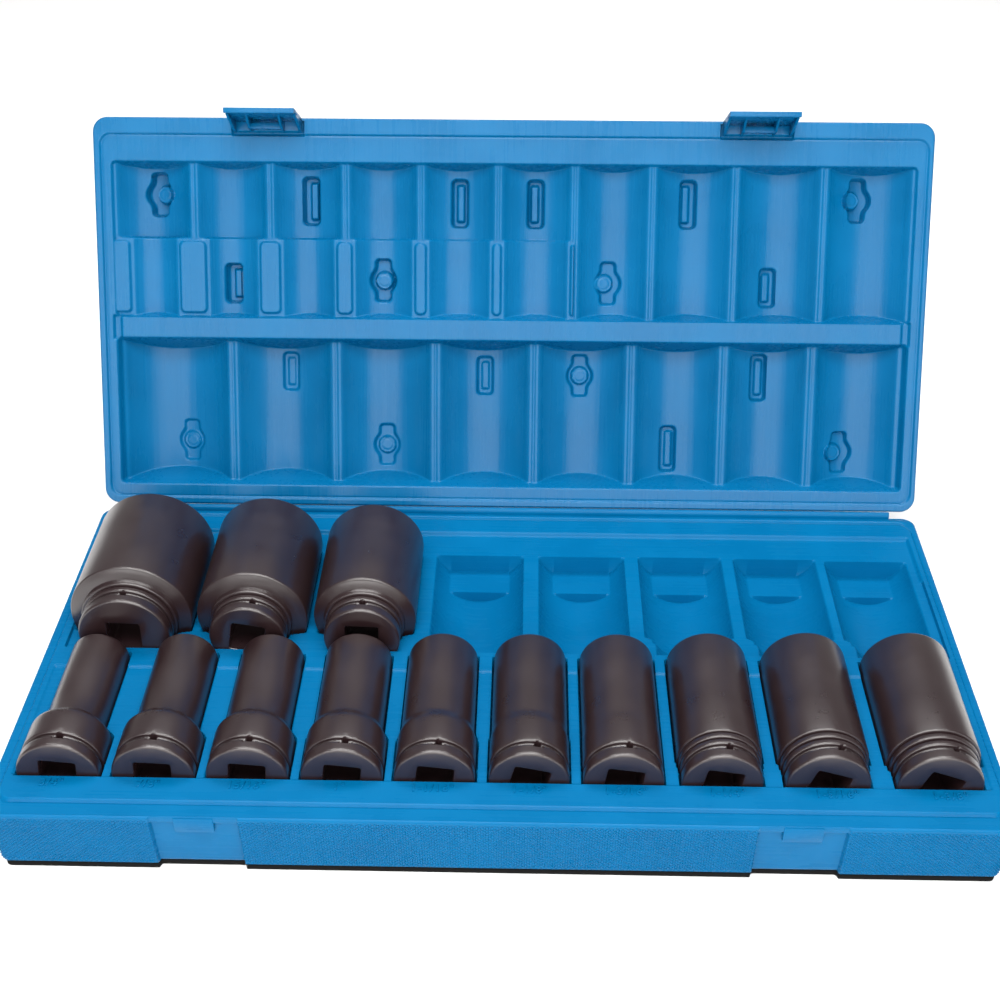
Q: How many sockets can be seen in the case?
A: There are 13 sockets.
